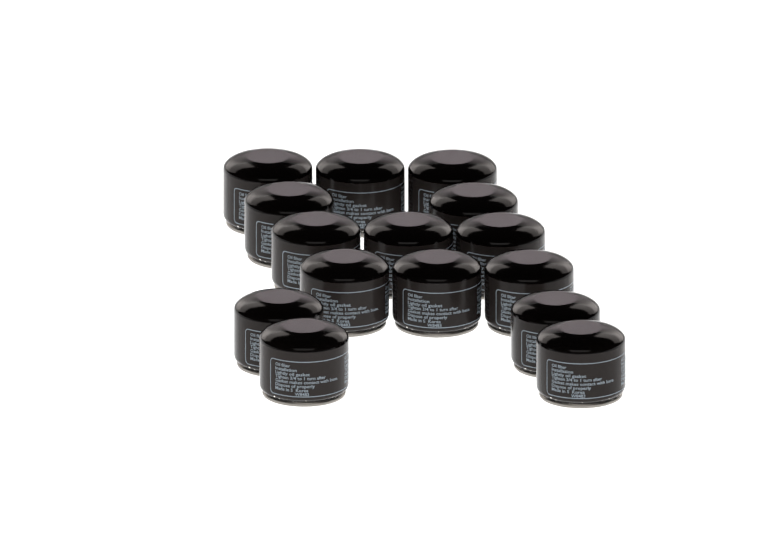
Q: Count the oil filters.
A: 15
